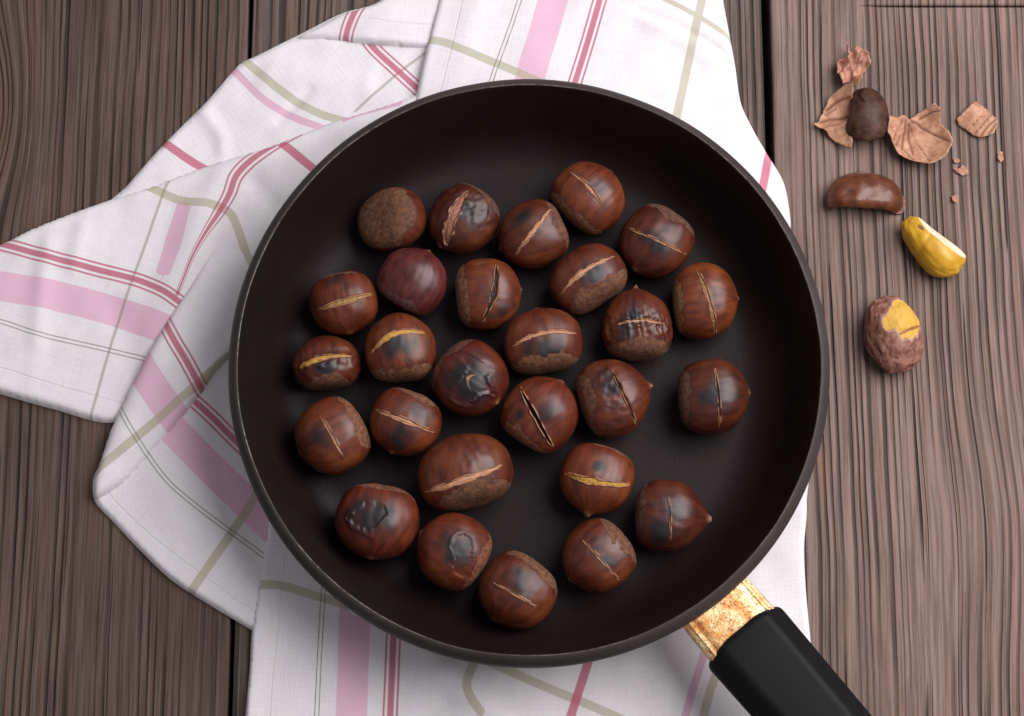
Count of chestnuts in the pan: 27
